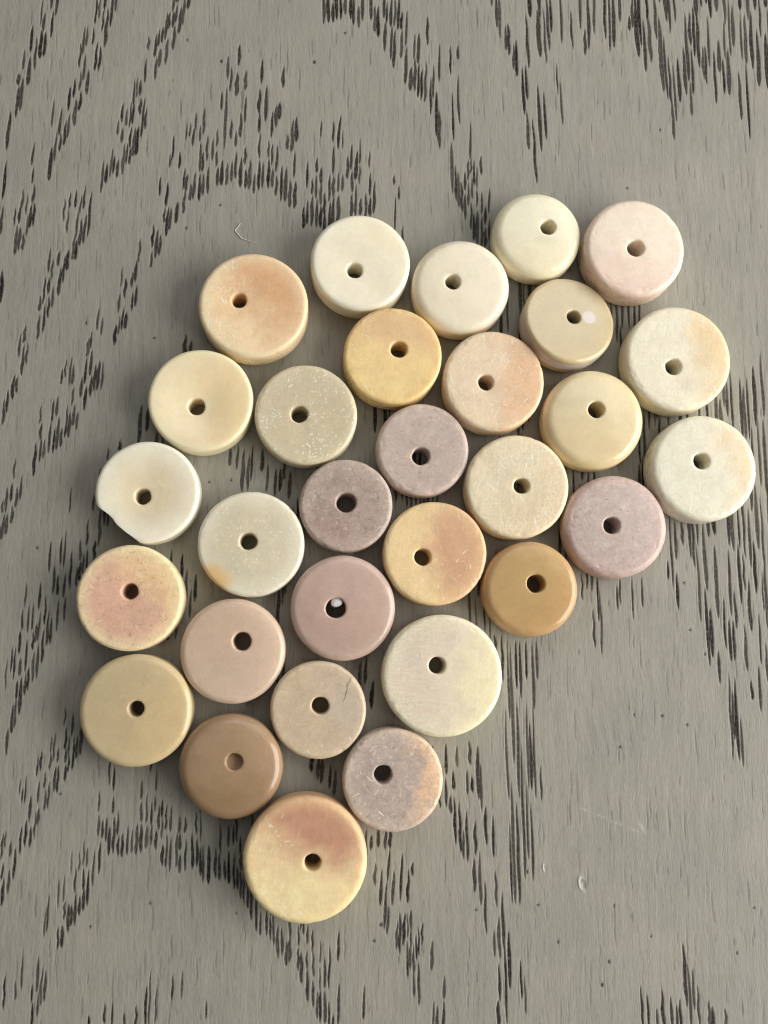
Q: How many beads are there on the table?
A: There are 30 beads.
